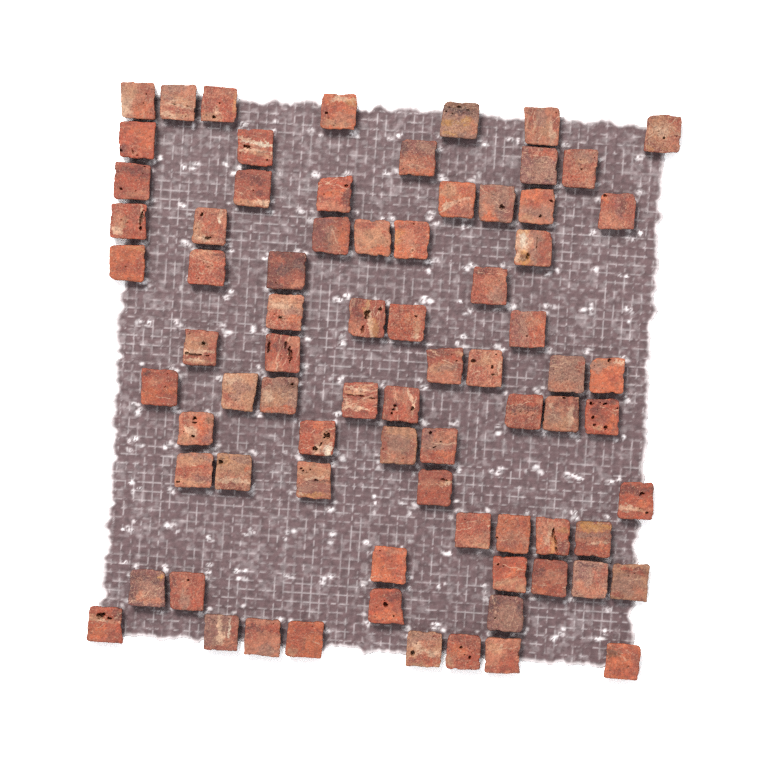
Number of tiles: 77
